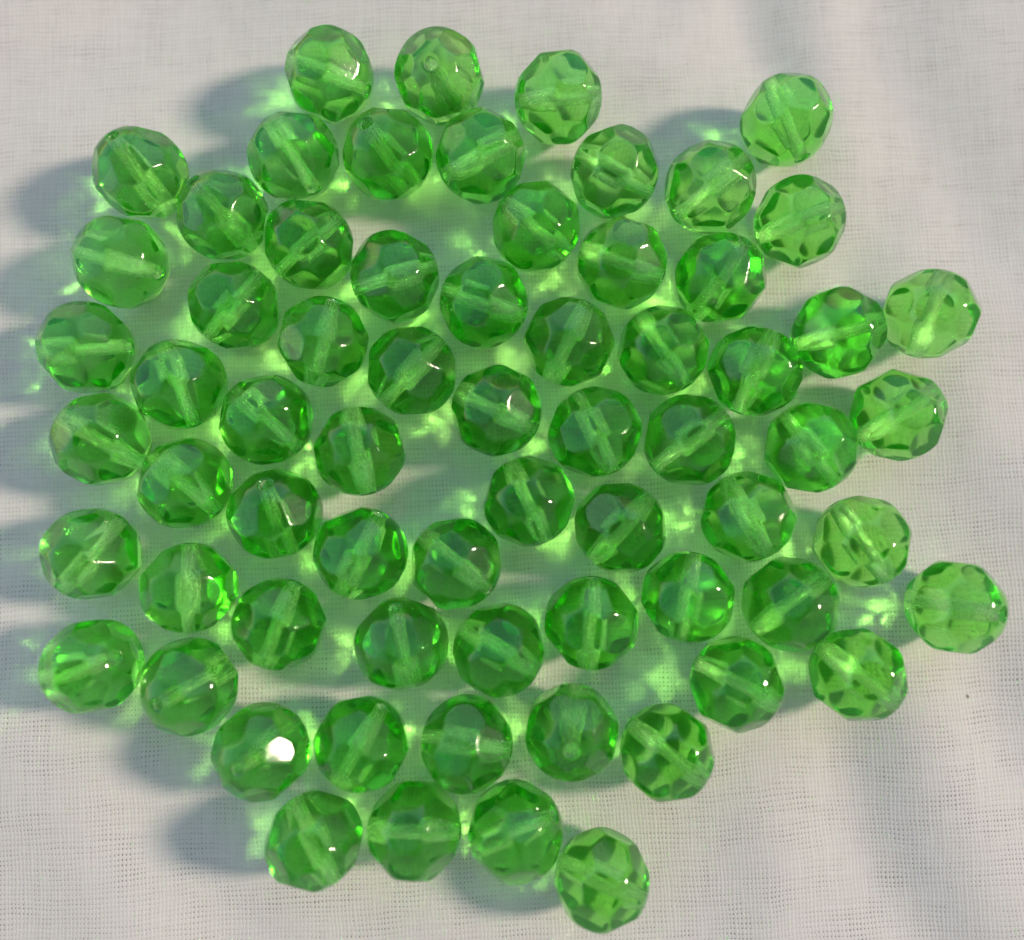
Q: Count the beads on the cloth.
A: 67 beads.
